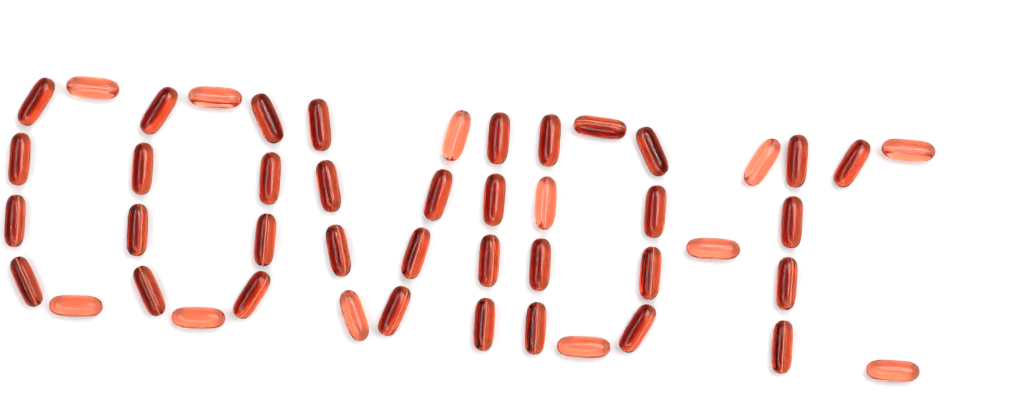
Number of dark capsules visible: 35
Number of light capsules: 12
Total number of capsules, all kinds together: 47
